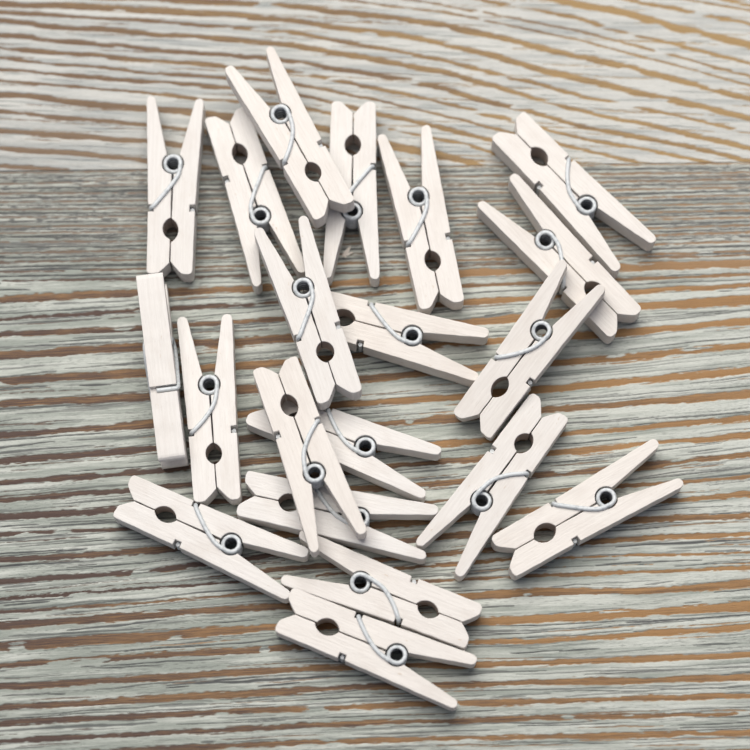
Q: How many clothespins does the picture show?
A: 20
